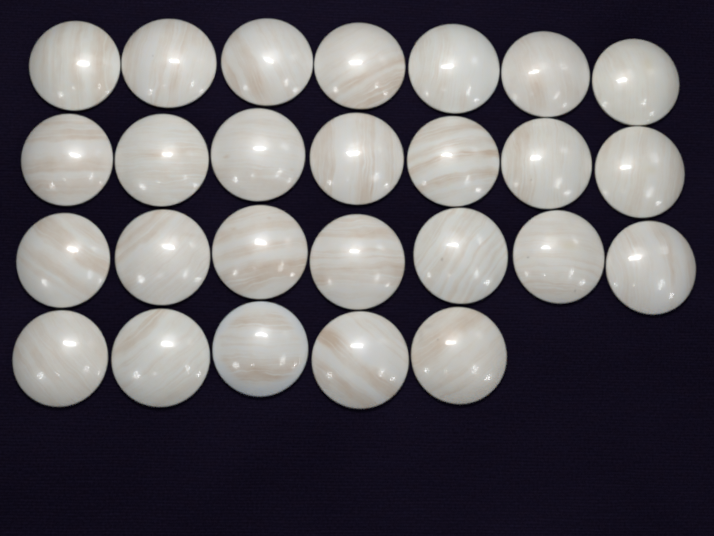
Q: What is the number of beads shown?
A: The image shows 26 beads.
